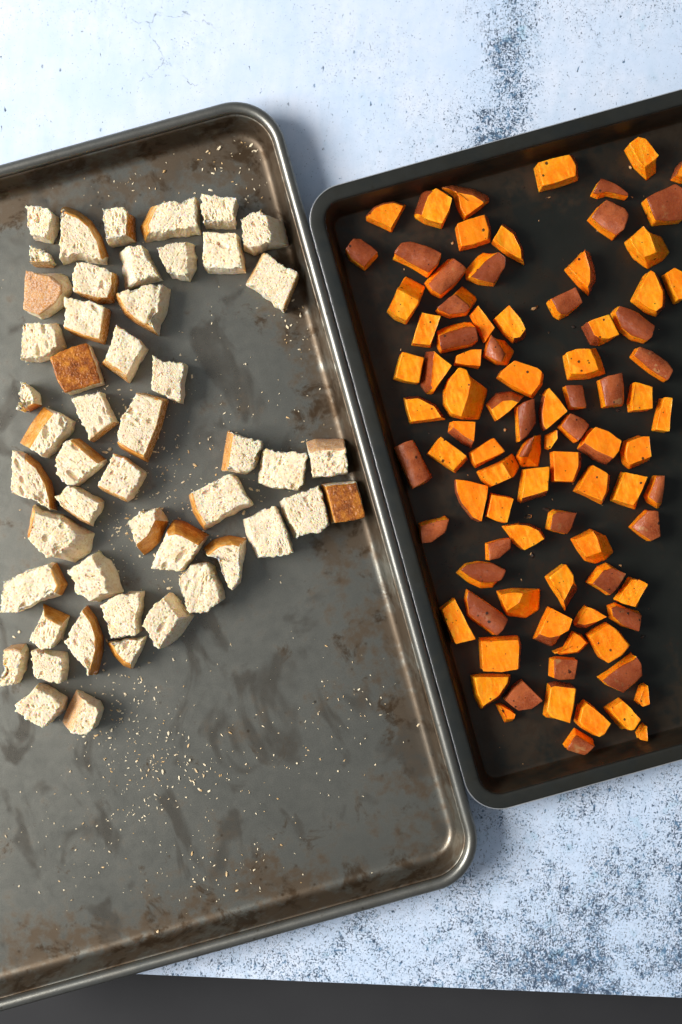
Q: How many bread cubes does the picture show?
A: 50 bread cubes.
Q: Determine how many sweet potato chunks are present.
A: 91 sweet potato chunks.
